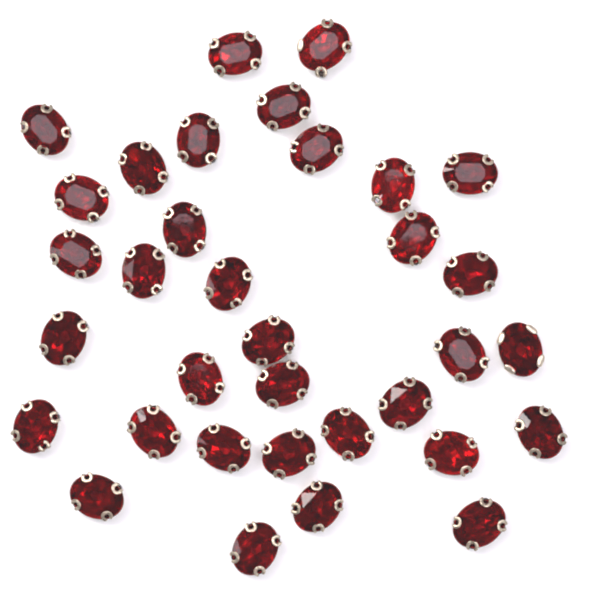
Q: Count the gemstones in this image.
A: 34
